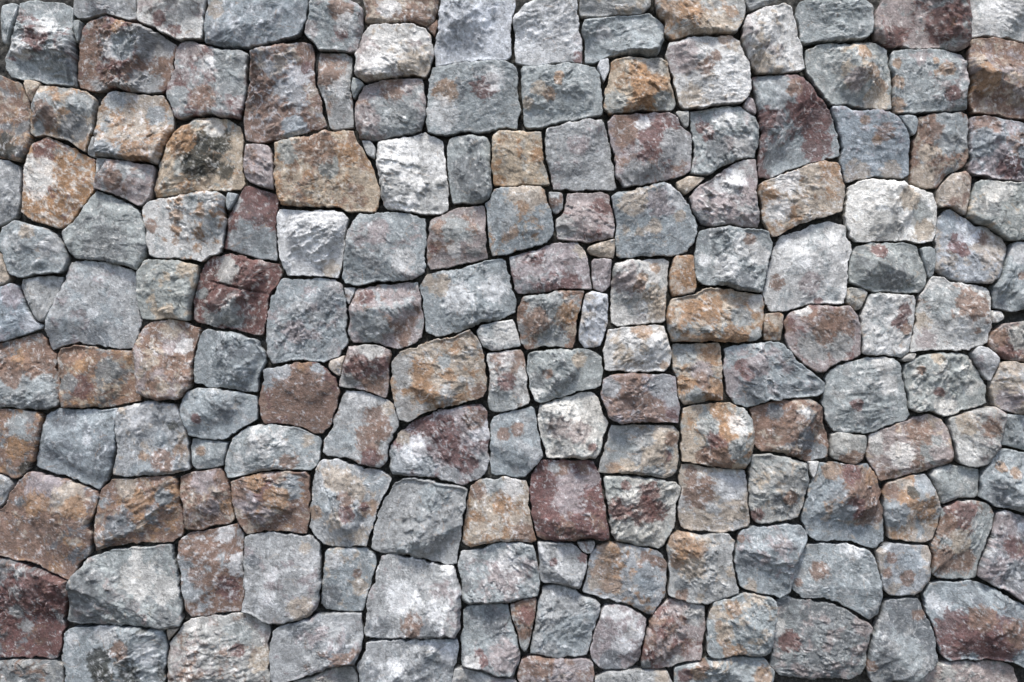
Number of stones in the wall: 200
